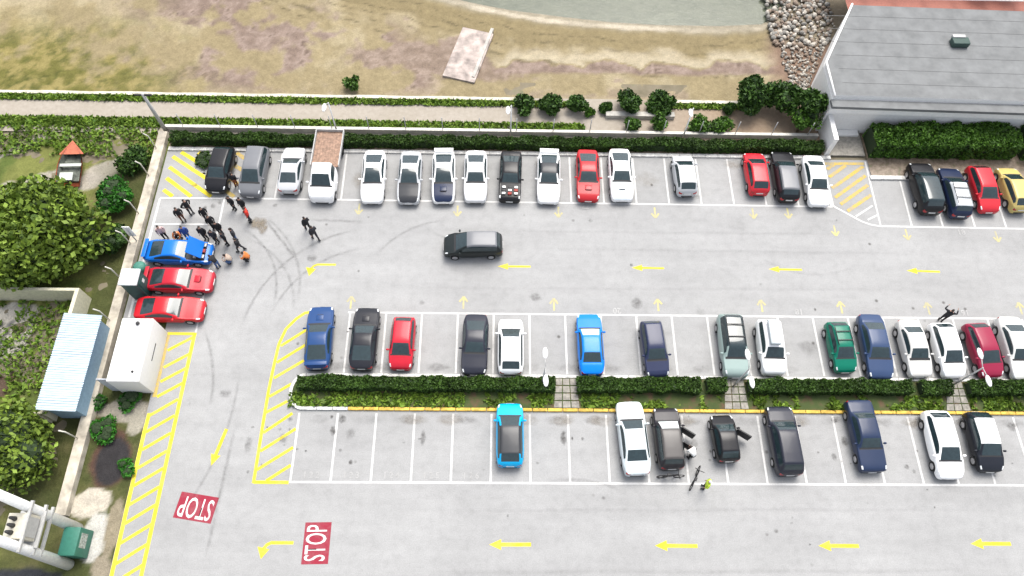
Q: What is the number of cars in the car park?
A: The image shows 46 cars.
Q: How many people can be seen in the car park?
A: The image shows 25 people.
